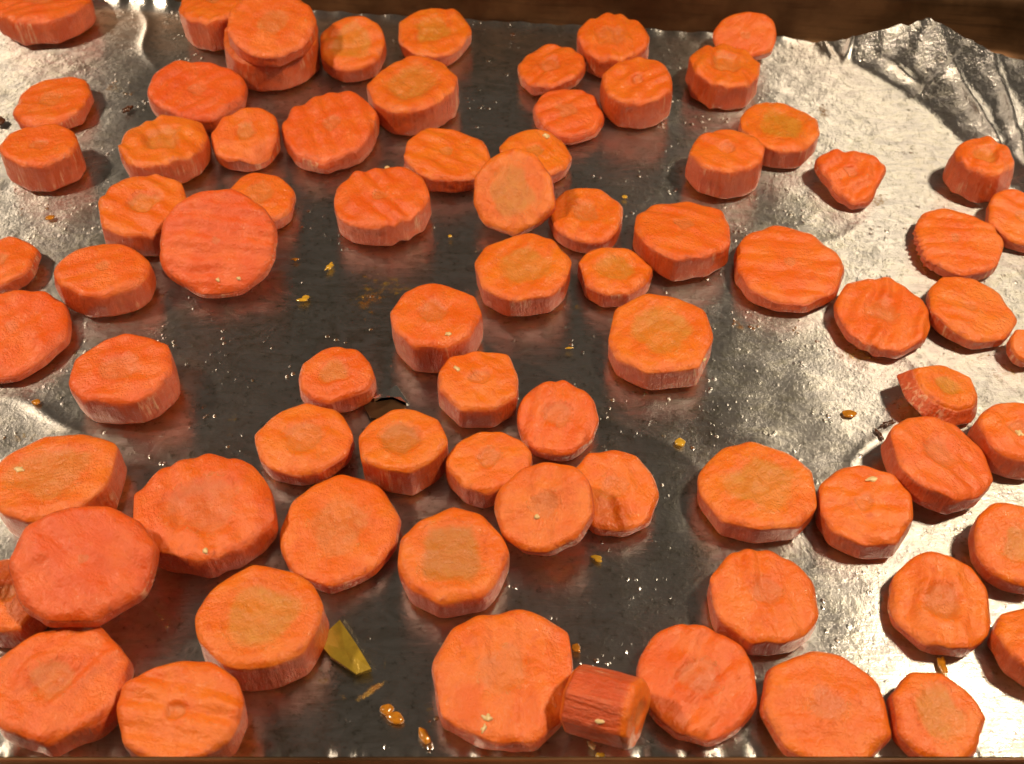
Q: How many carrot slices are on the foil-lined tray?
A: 77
